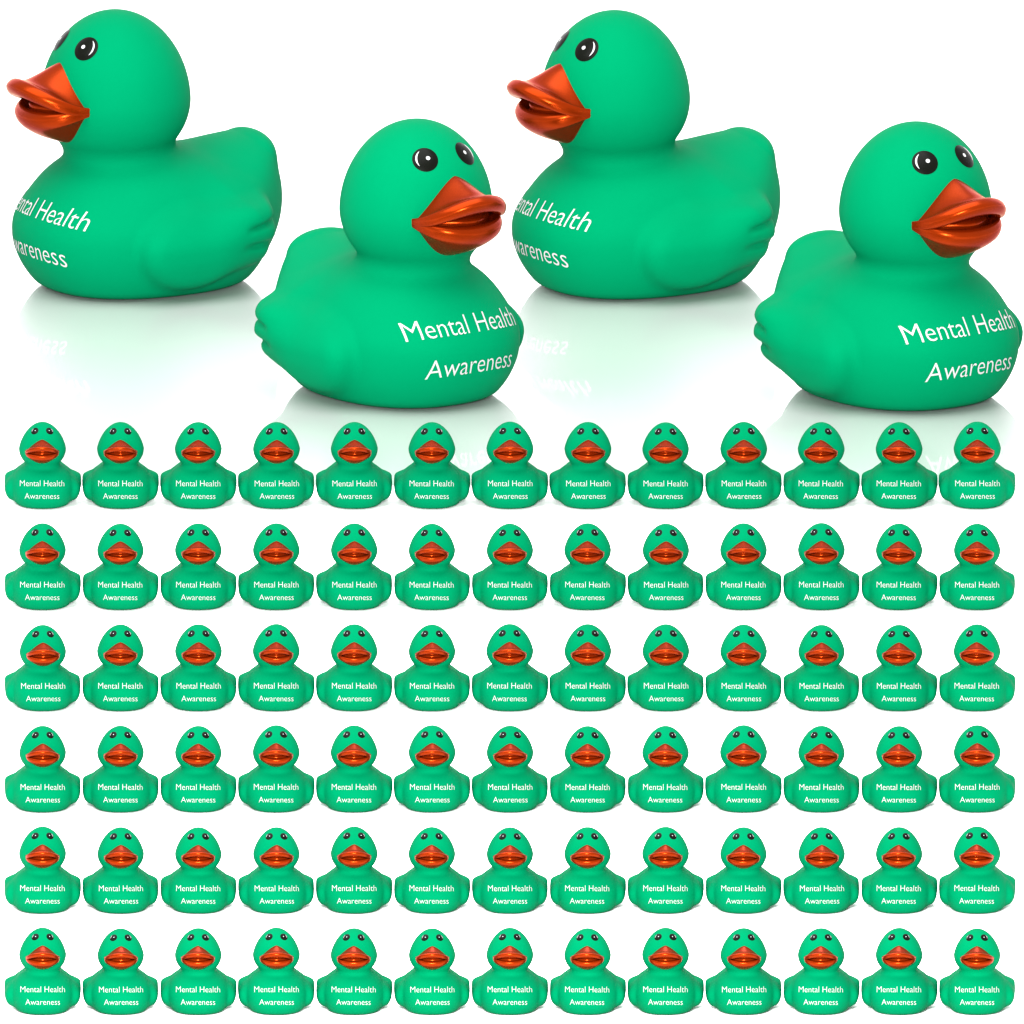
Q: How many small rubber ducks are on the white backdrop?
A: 78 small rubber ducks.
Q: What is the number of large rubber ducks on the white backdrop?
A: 4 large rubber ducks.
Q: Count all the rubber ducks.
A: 82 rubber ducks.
